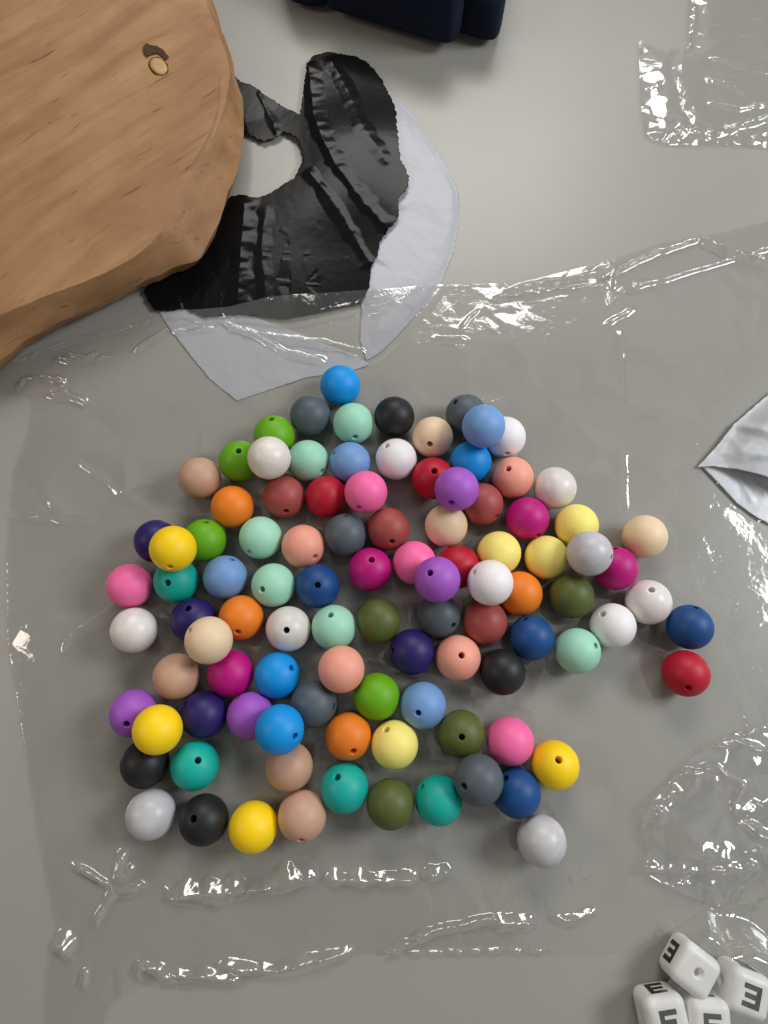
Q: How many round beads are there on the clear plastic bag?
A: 100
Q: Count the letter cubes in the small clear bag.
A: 4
